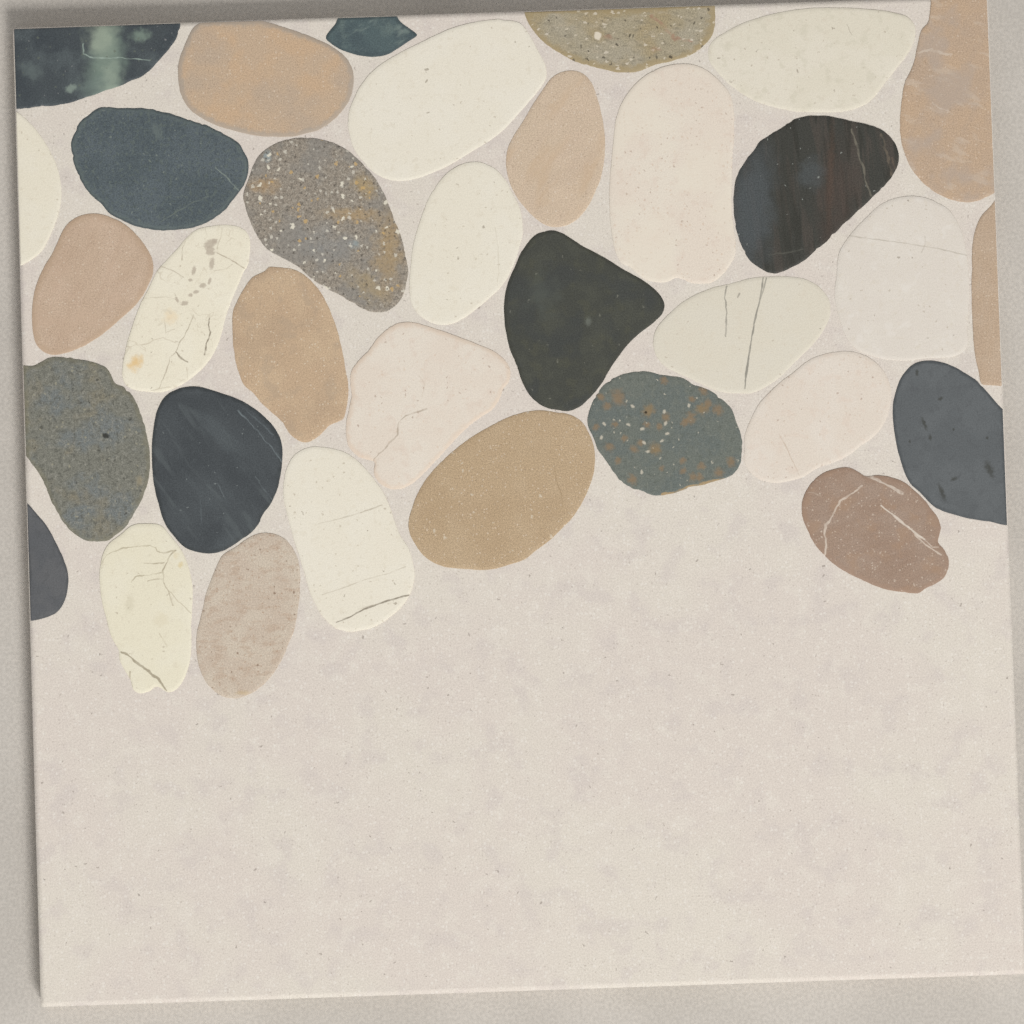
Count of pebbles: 33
